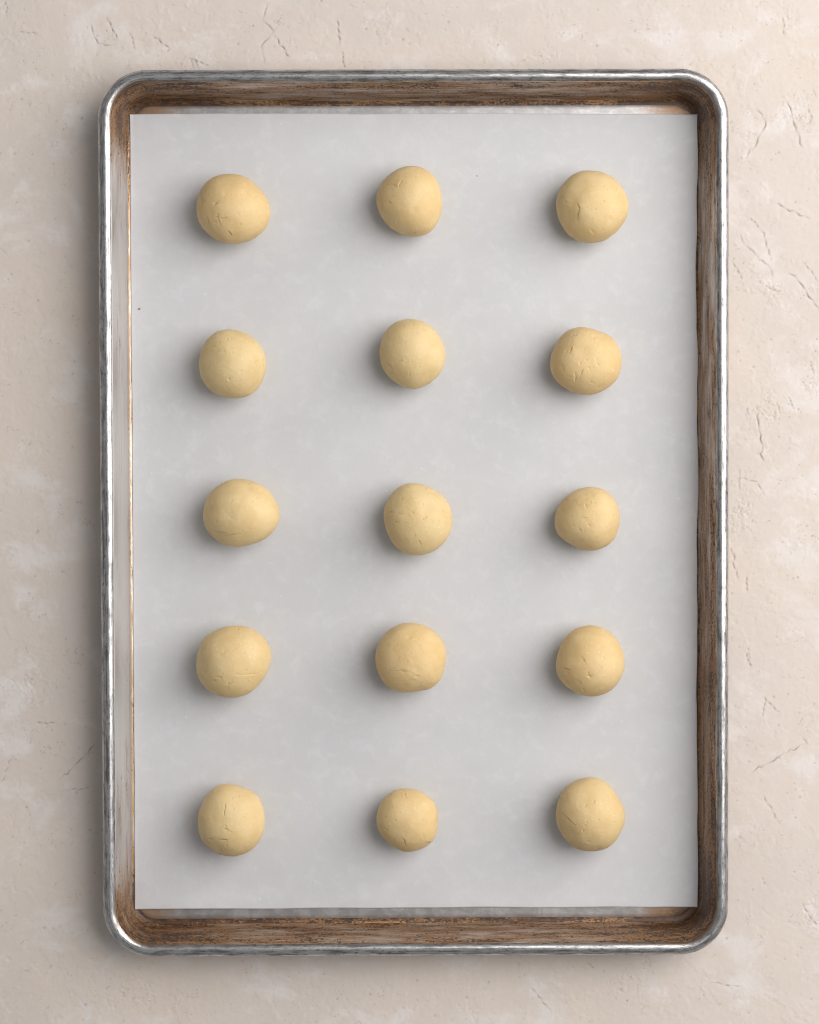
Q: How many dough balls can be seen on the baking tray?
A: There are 15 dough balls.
